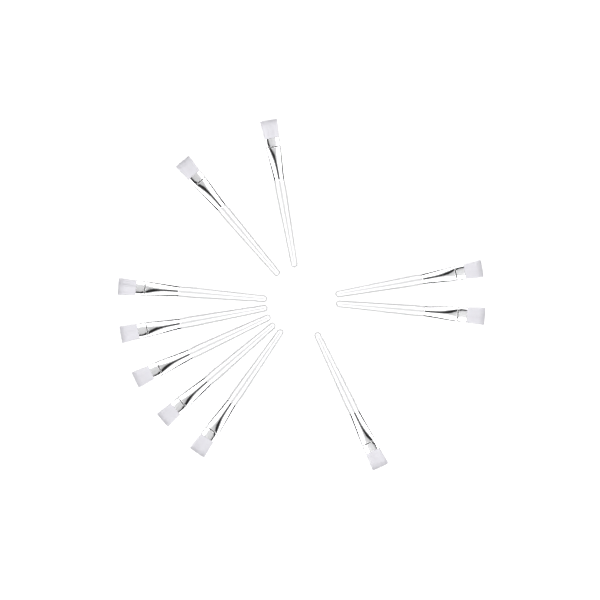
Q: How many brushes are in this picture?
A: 10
